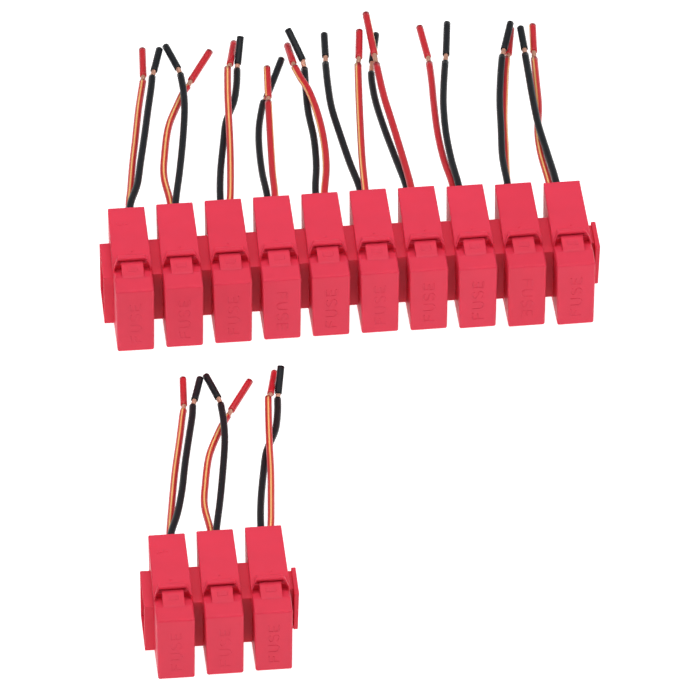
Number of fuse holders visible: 13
